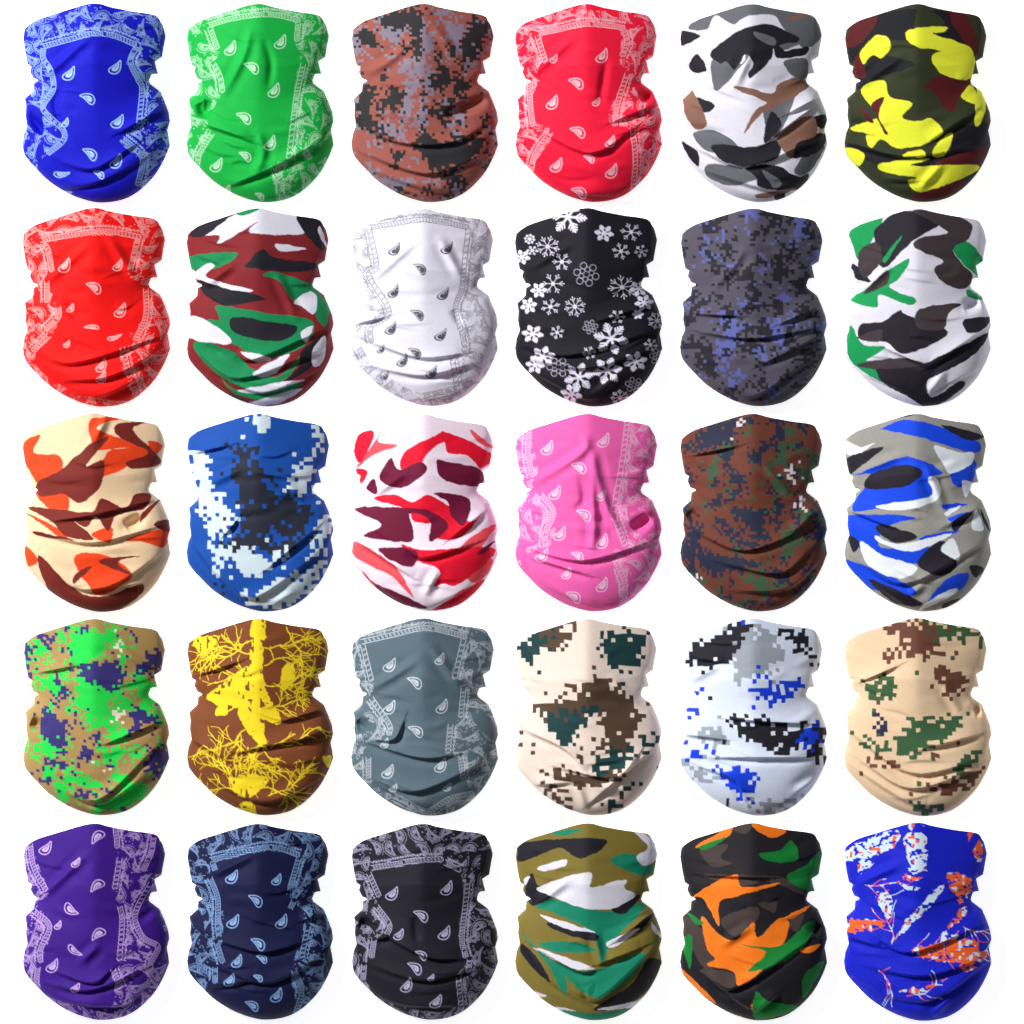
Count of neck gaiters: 30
